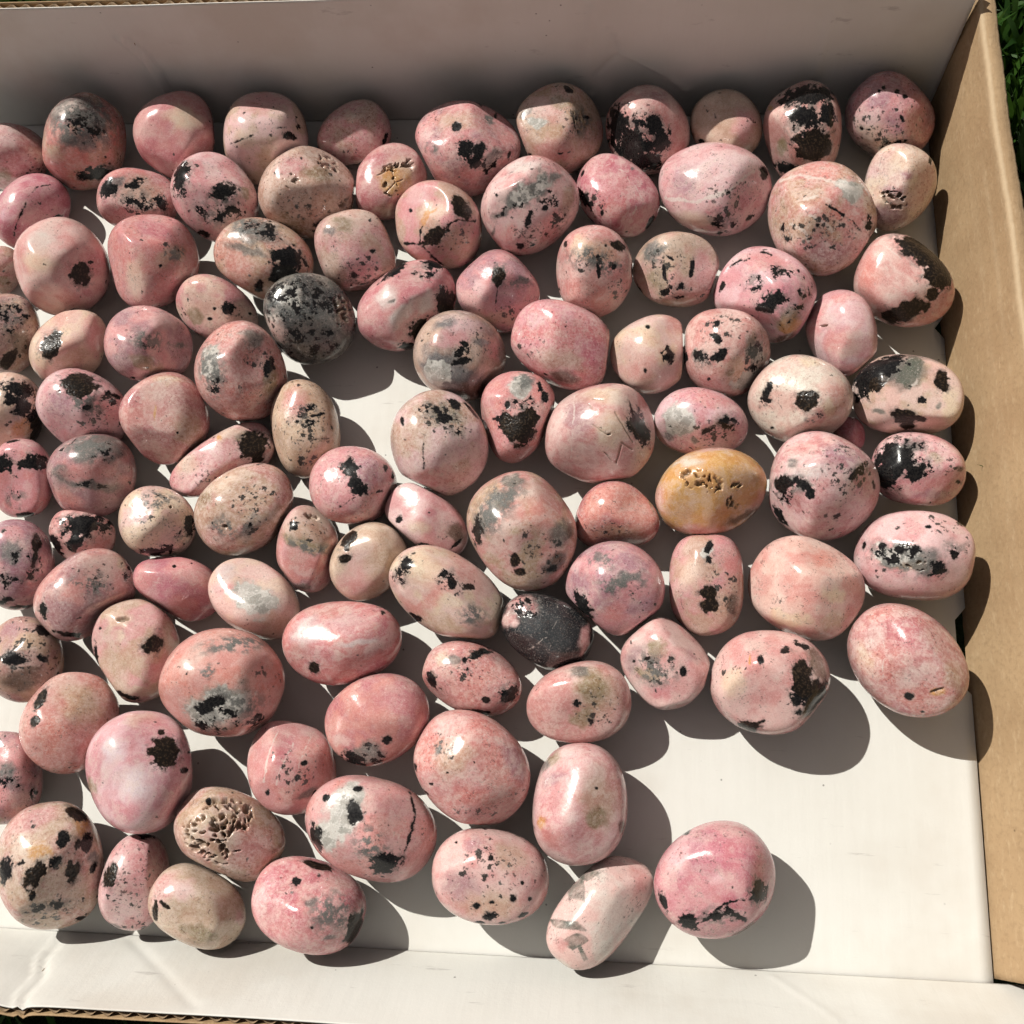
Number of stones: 105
